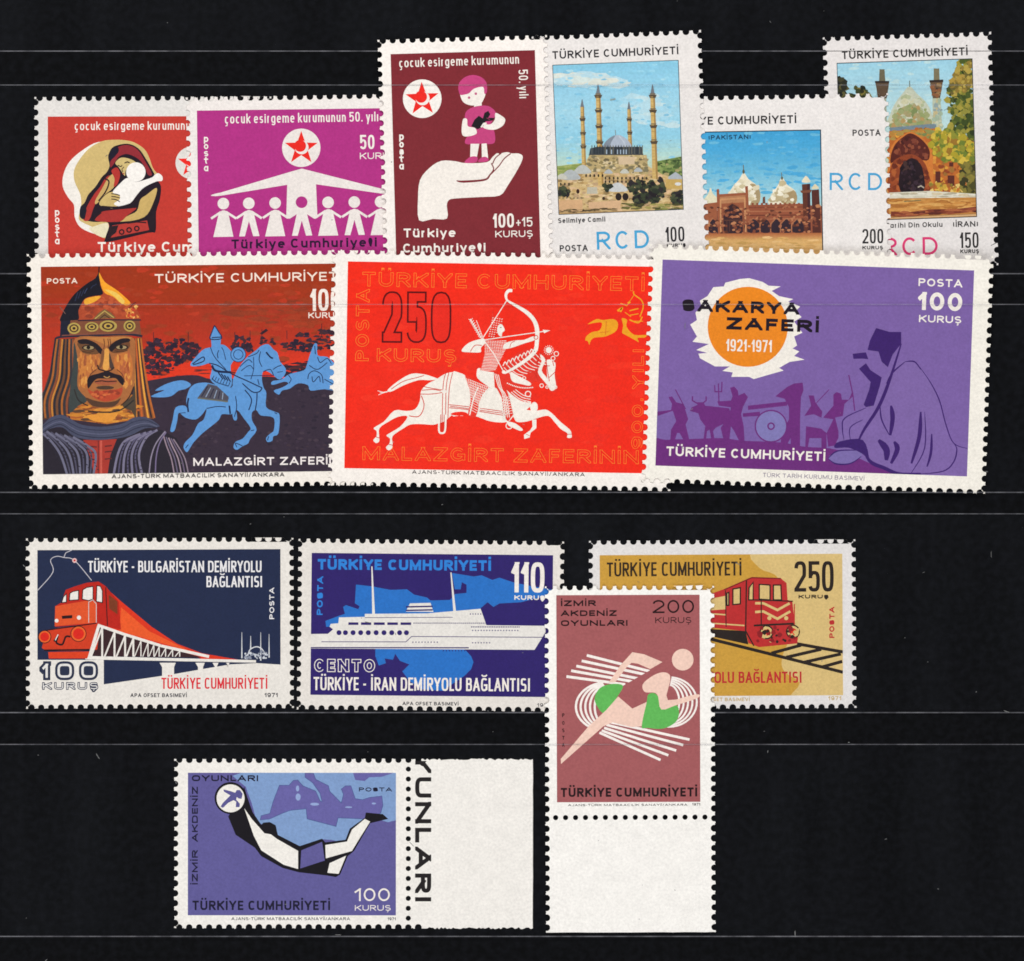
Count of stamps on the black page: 14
